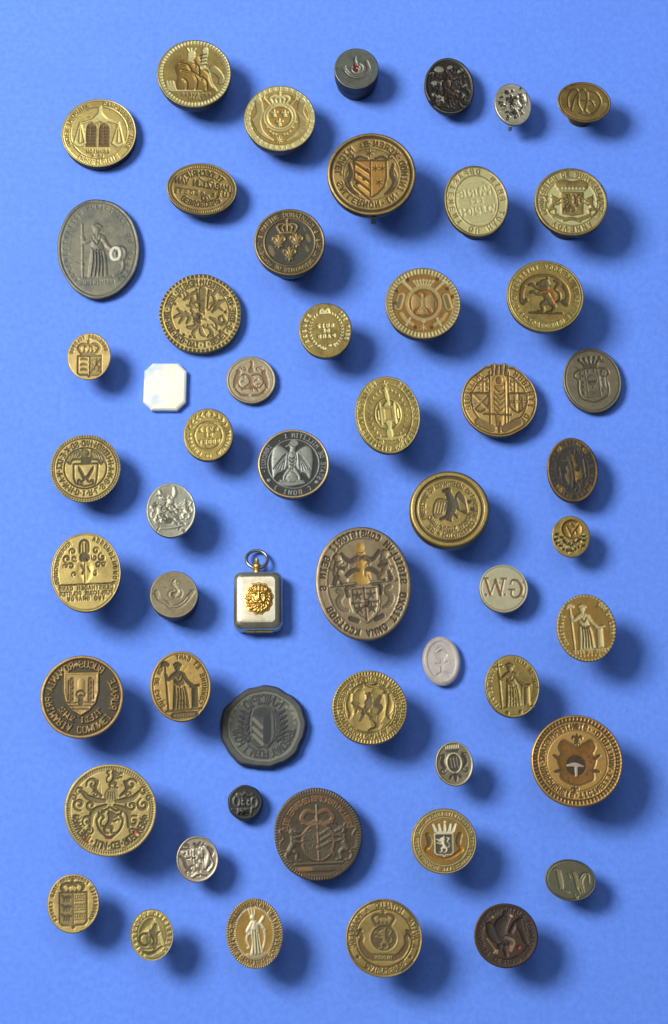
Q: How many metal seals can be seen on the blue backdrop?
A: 52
